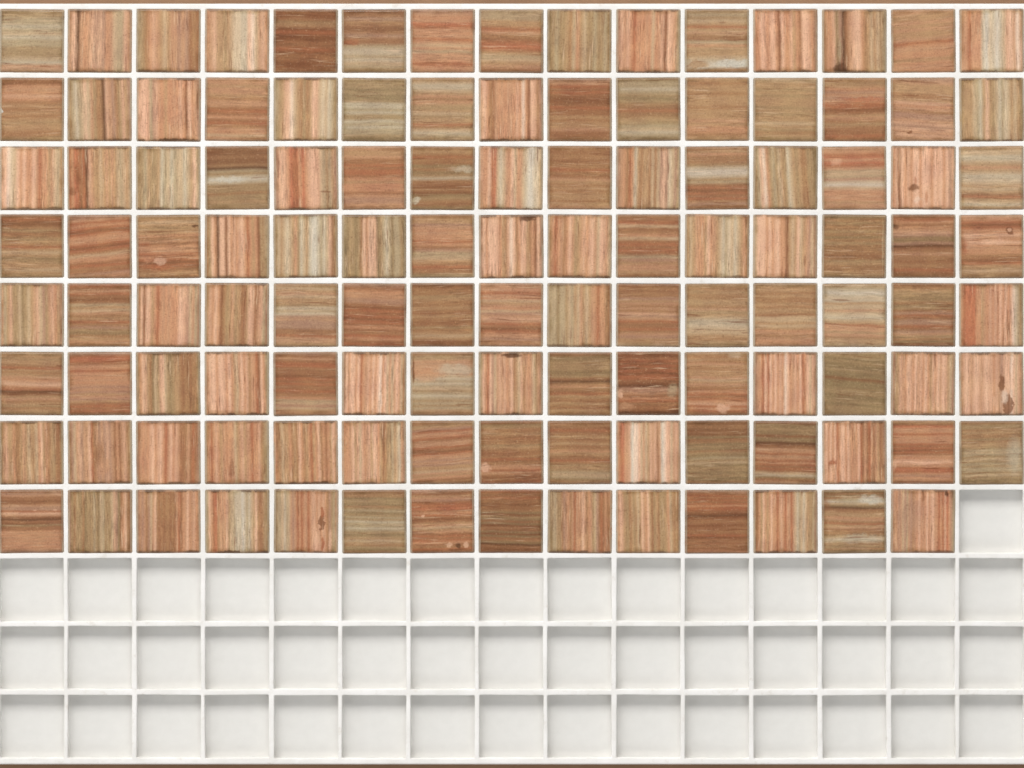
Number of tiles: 119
